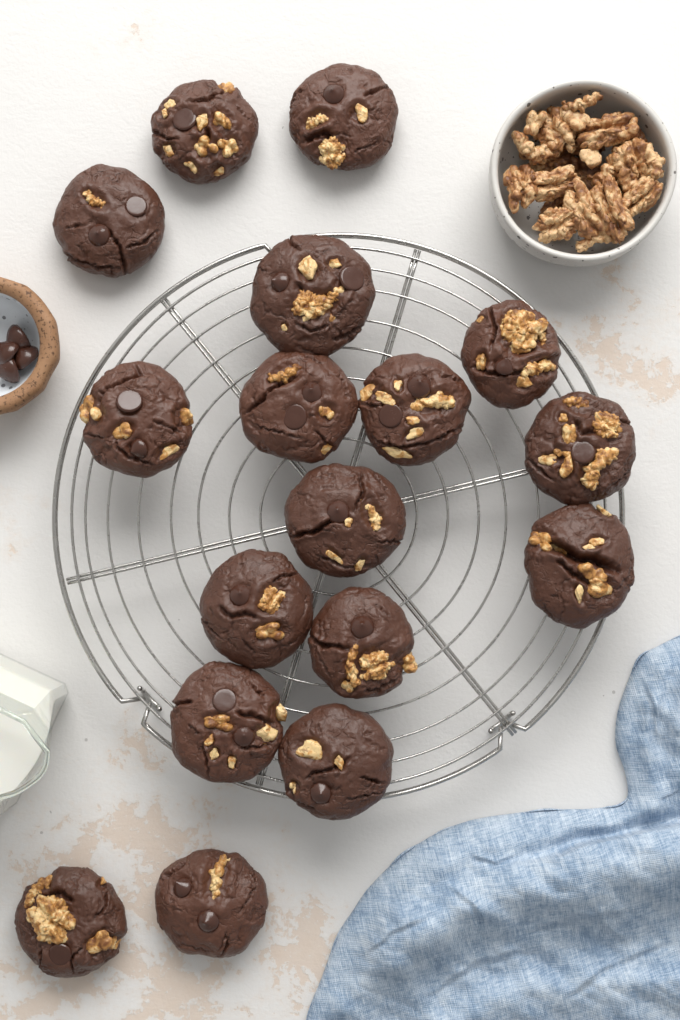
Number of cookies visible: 17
